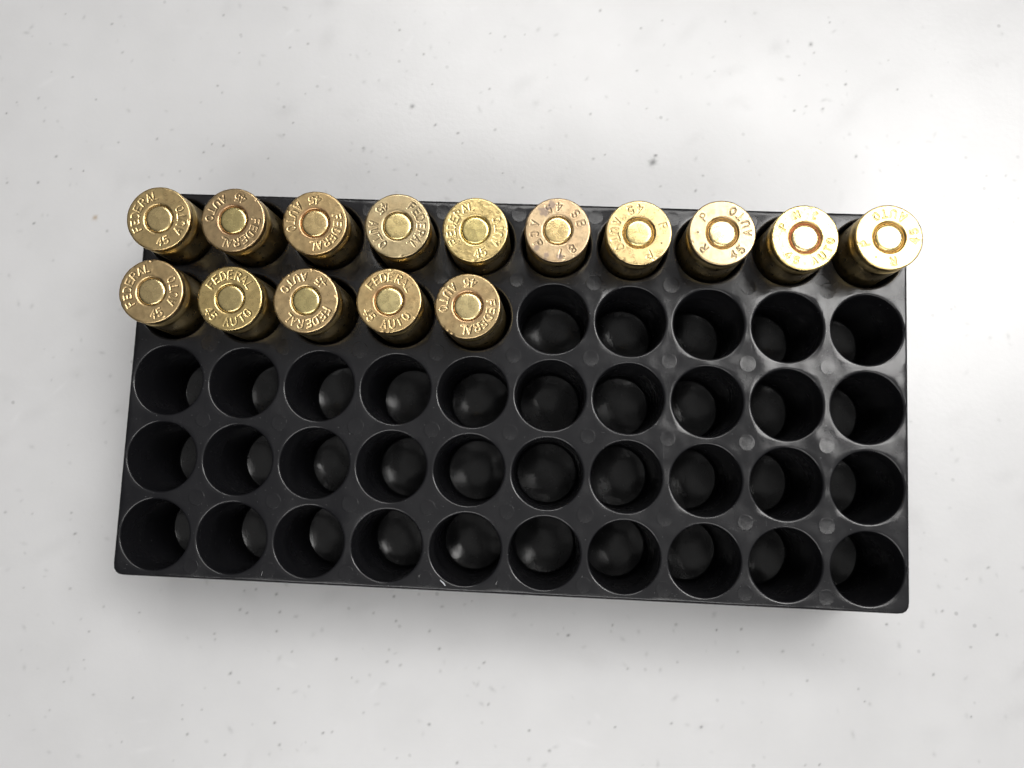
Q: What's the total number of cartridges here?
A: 15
